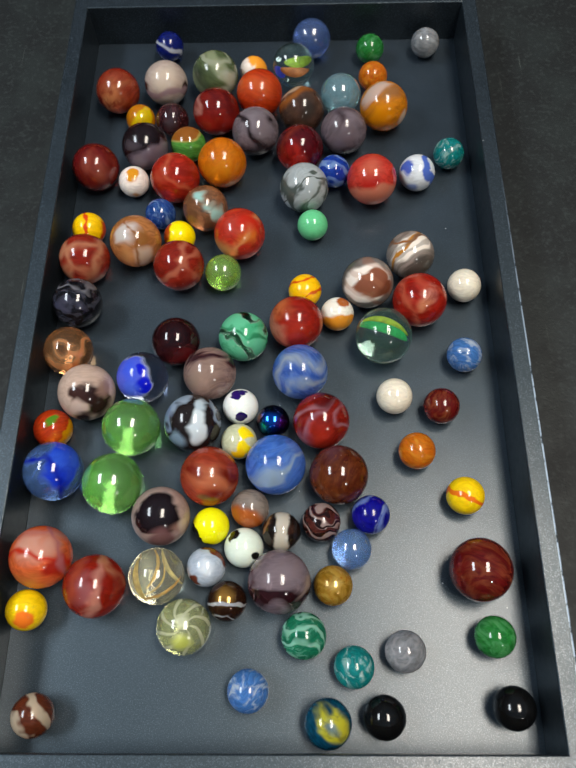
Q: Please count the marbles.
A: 101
